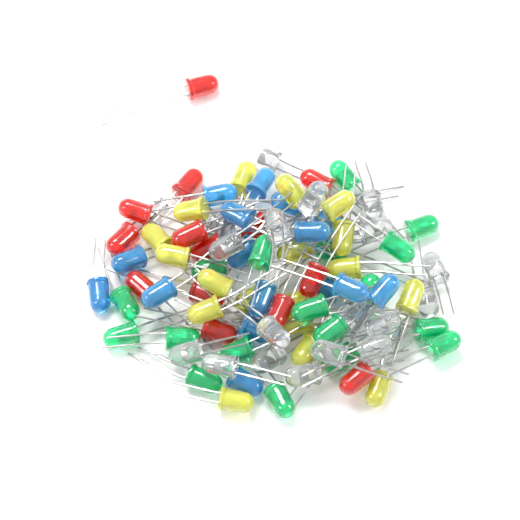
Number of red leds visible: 14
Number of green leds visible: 18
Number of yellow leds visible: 18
